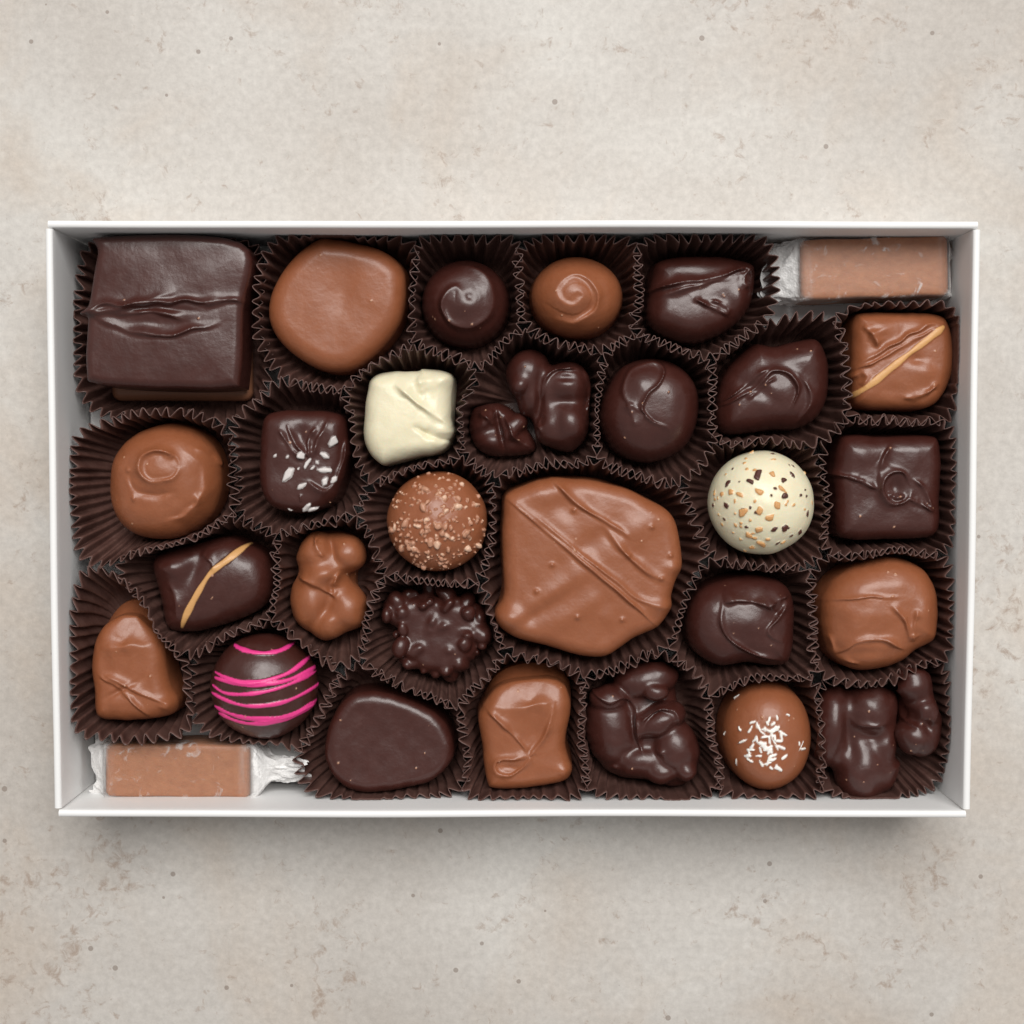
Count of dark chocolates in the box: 17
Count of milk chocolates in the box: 11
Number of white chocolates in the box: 2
